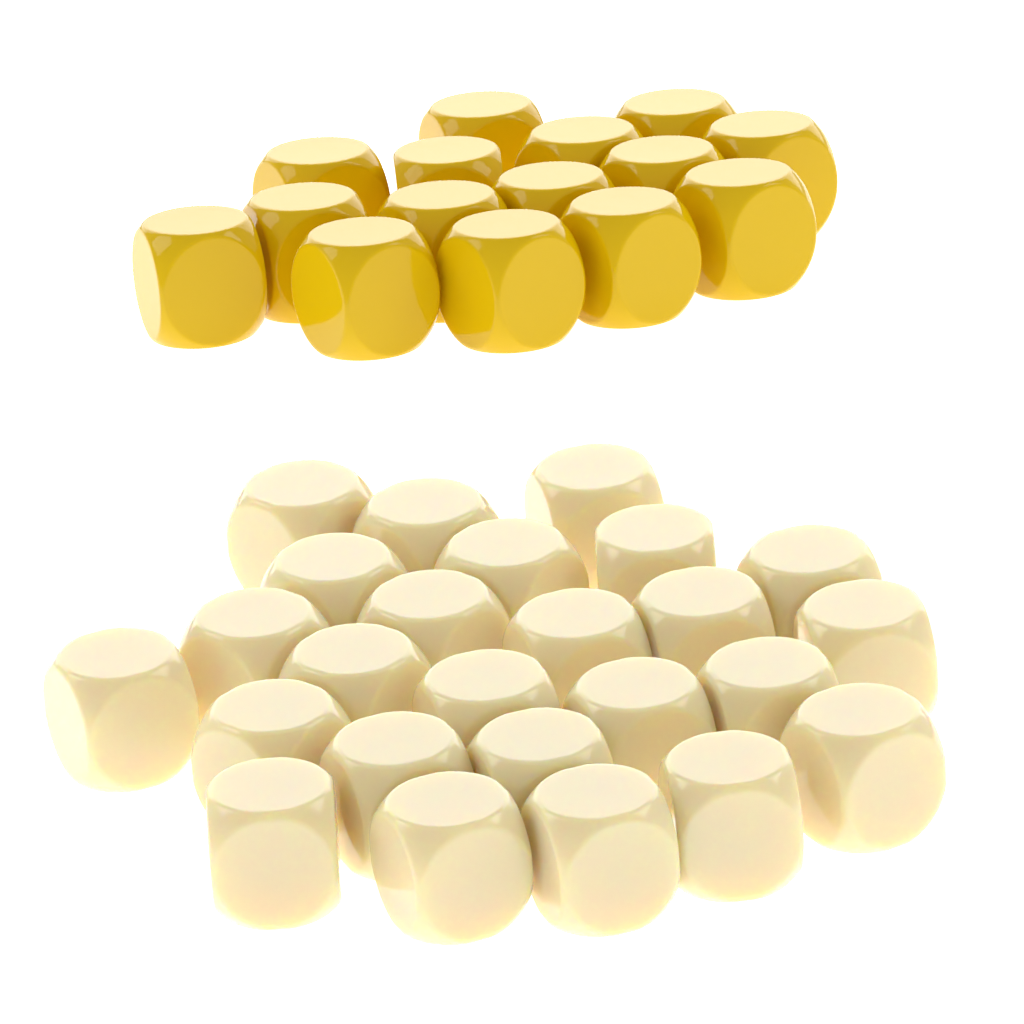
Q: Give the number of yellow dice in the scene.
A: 15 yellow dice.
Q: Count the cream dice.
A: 25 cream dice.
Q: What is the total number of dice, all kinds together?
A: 40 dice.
